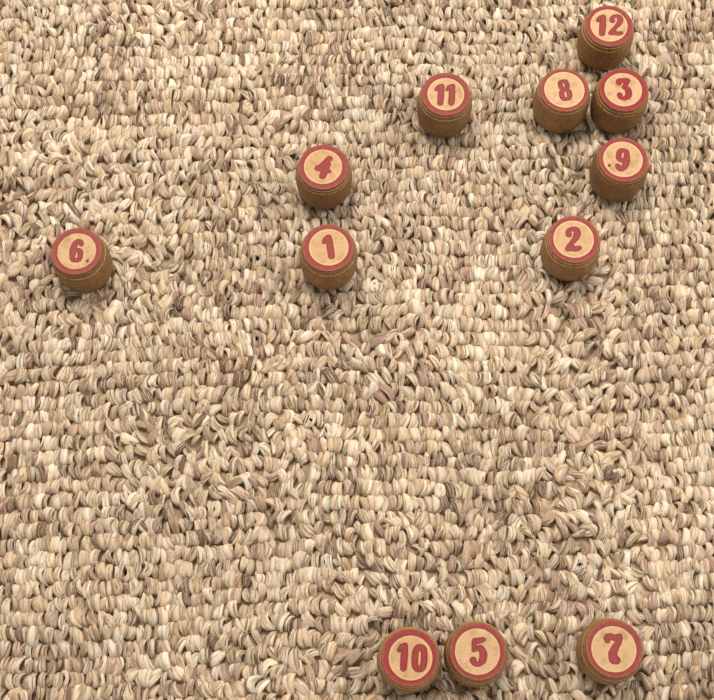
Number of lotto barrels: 12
